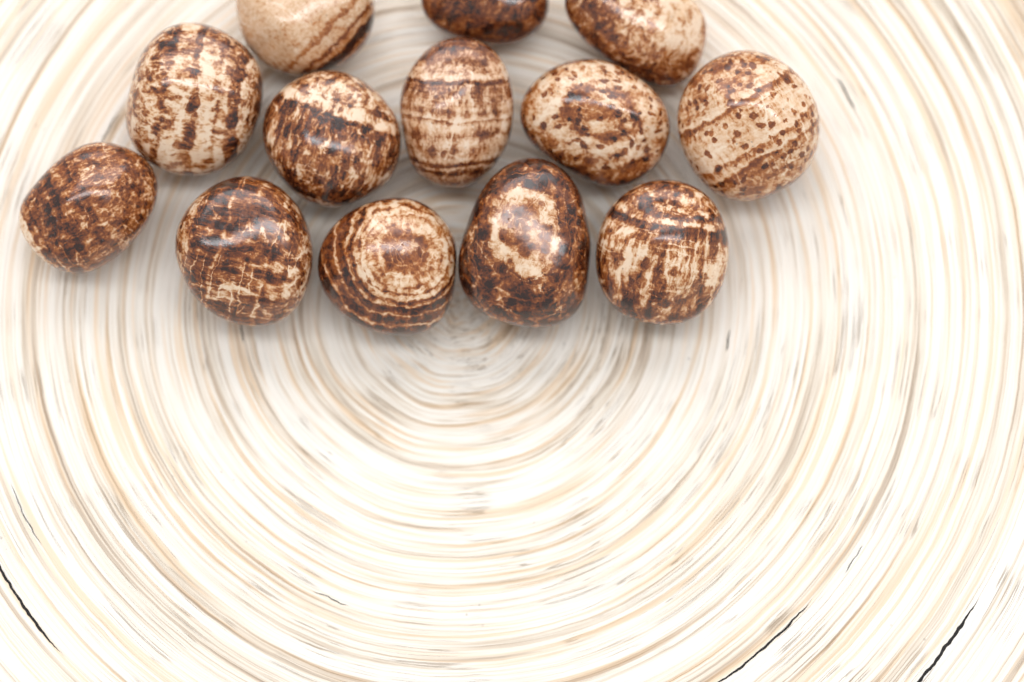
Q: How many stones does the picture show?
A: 13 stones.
